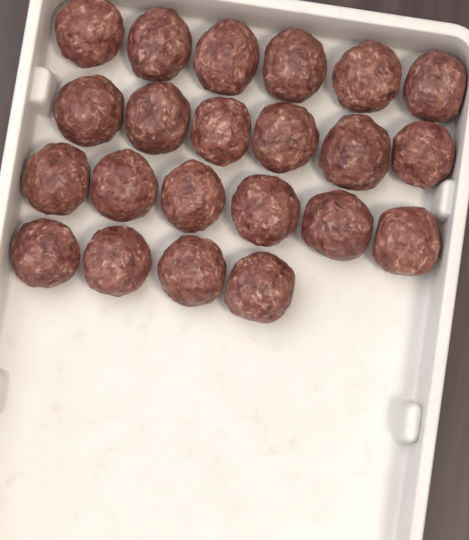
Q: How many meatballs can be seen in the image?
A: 22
